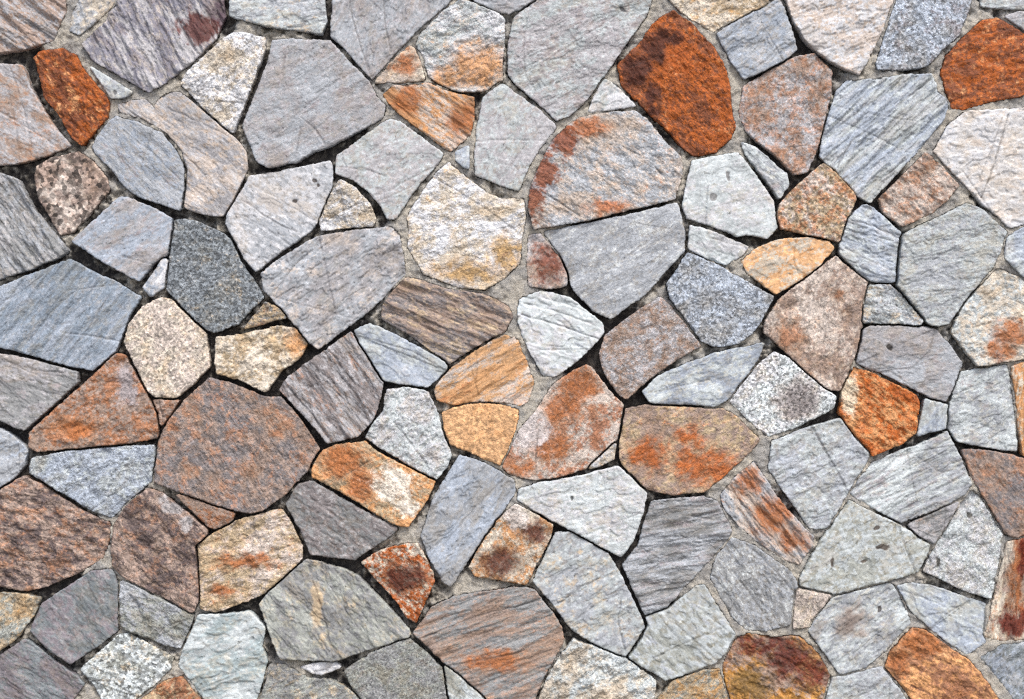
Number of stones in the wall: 129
